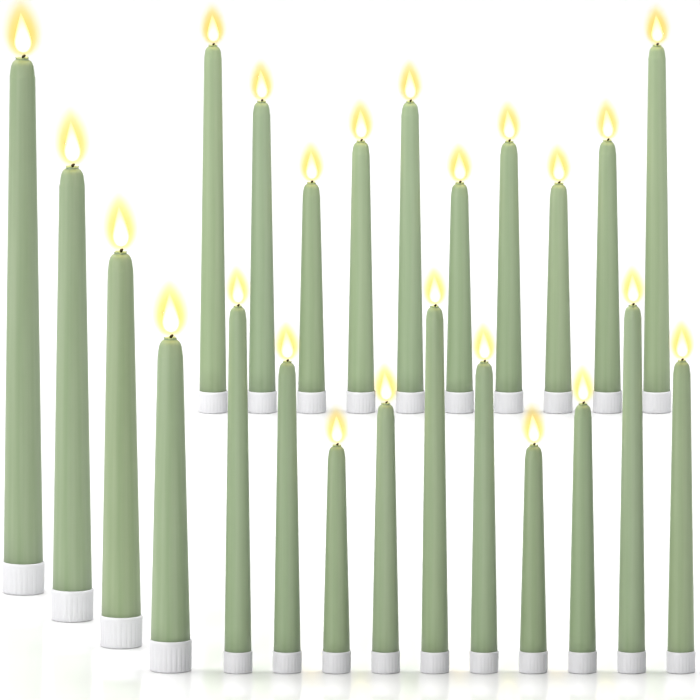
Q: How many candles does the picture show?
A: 24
